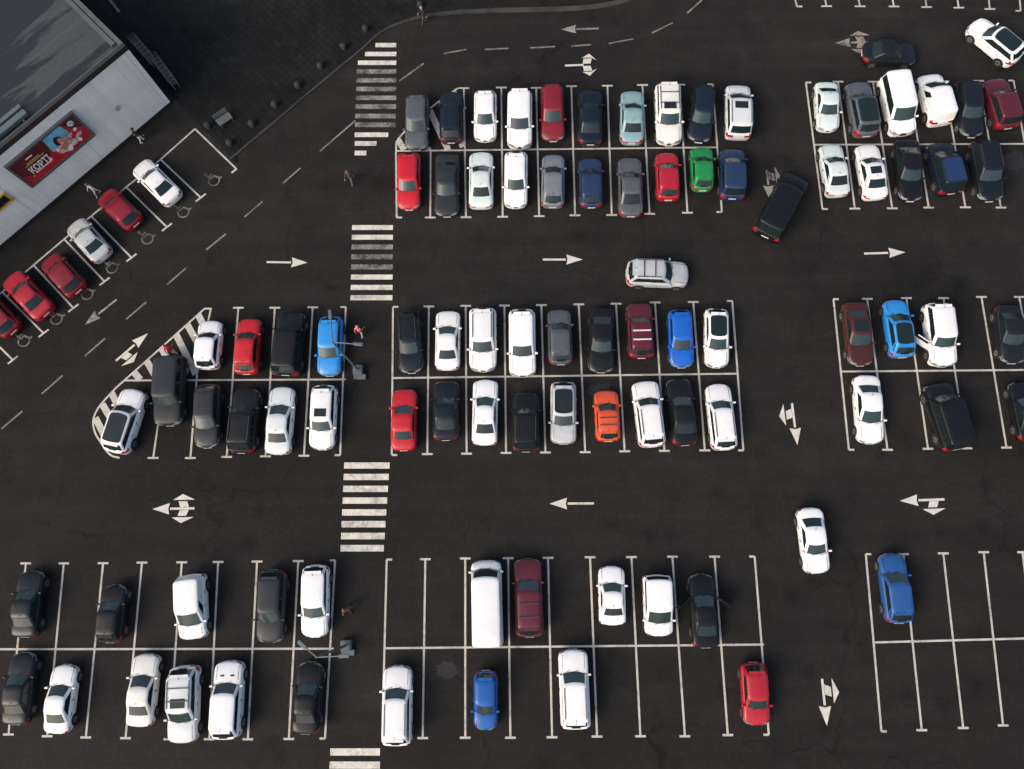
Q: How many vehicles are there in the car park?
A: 98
